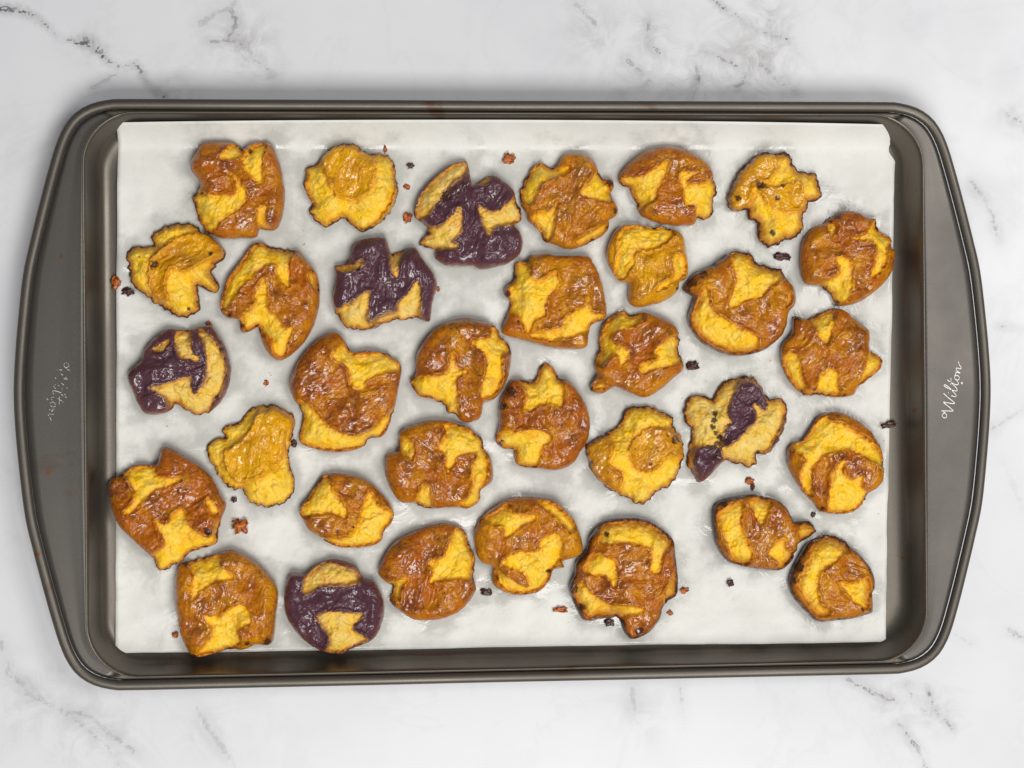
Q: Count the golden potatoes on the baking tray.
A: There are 28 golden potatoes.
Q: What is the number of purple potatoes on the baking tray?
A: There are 5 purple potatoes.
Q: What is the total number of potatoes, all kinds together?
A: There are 33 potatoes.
